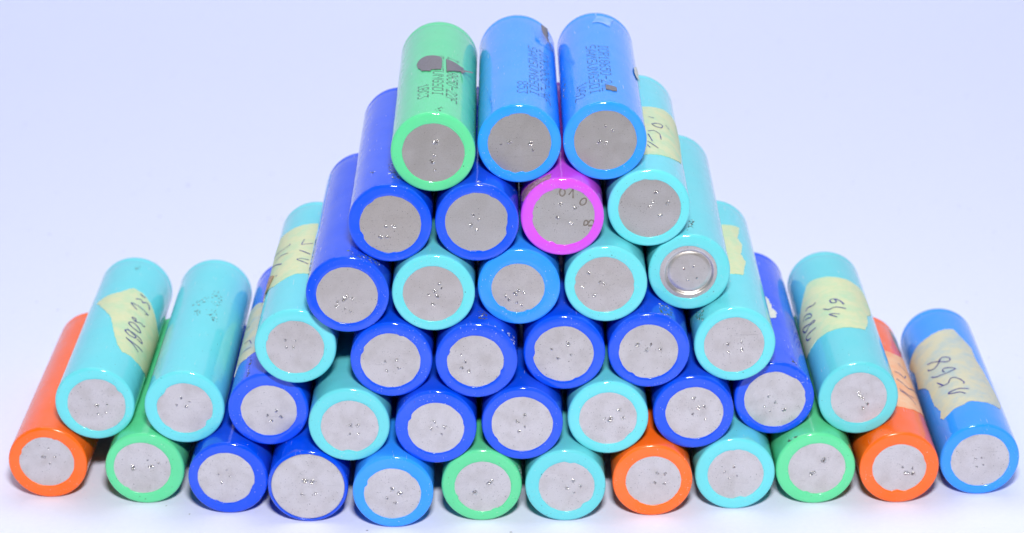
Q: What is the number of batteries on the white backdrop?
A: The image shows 40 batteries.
